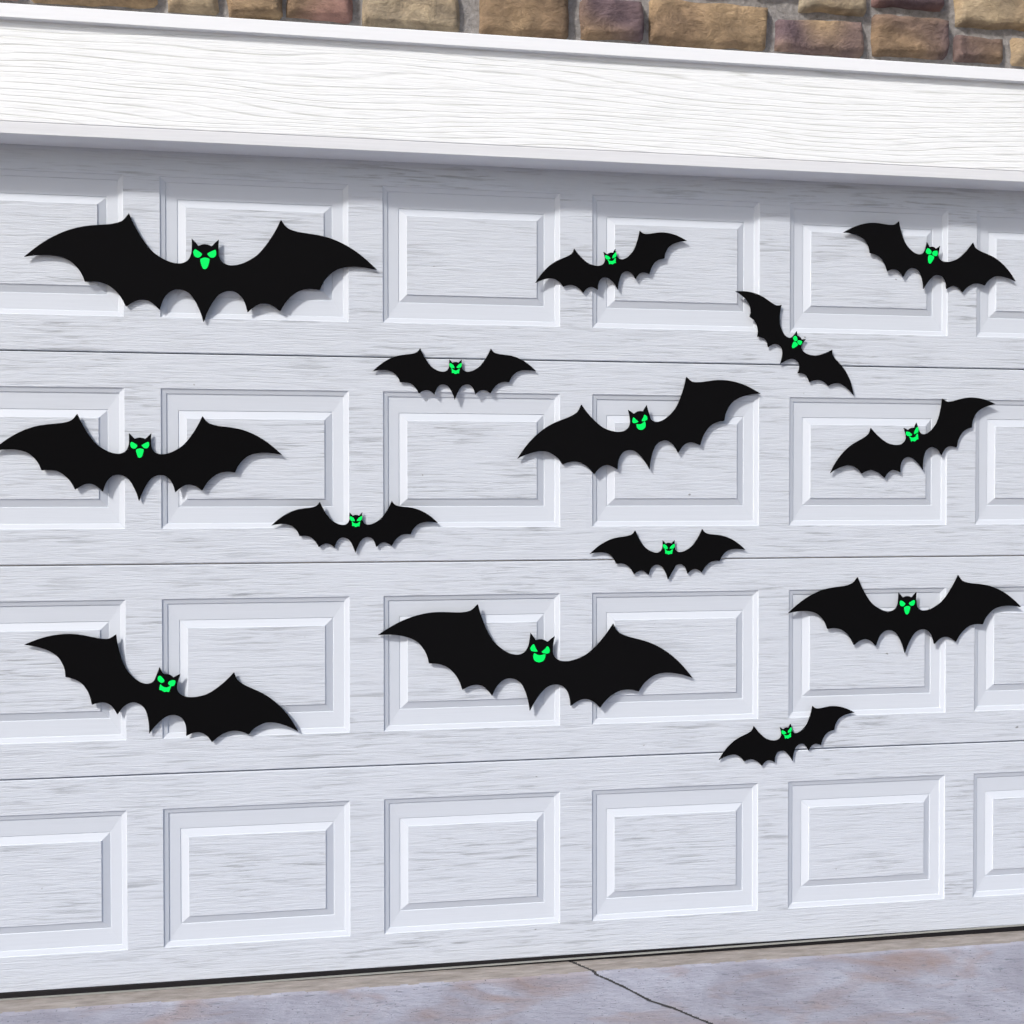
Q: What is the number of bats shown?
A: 14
